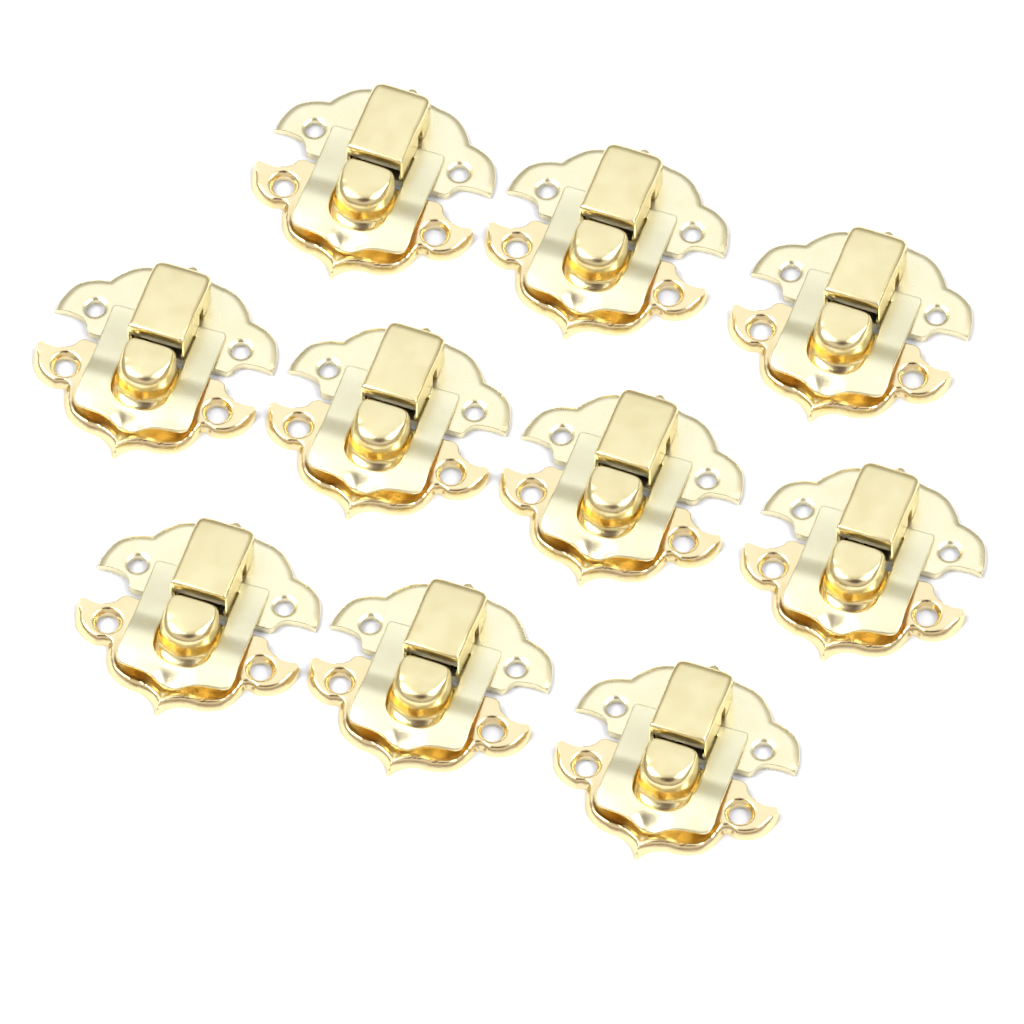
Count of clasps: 10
